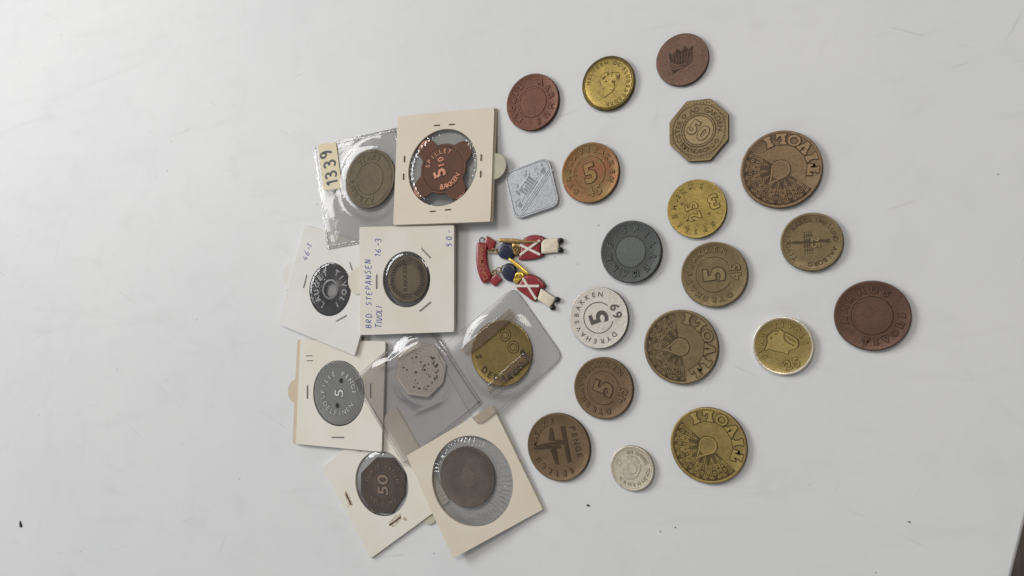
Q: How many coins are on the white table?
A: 28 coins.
